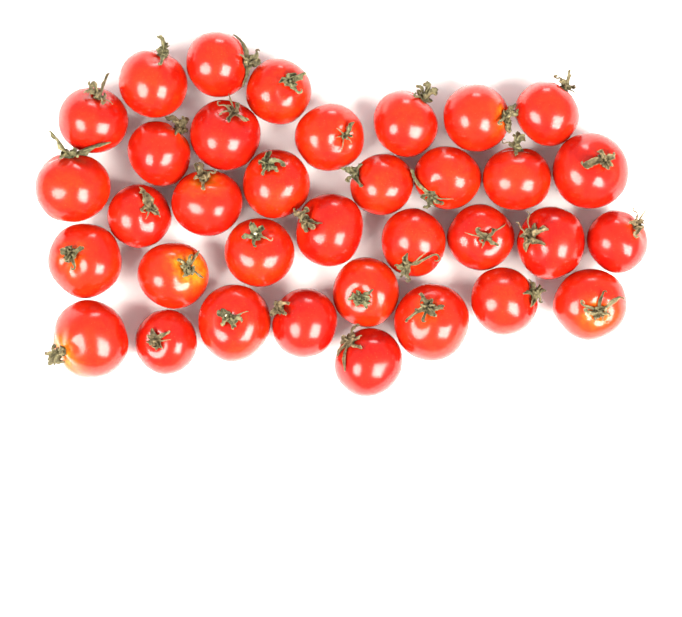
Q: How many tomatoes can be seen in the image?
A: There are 35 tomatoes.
